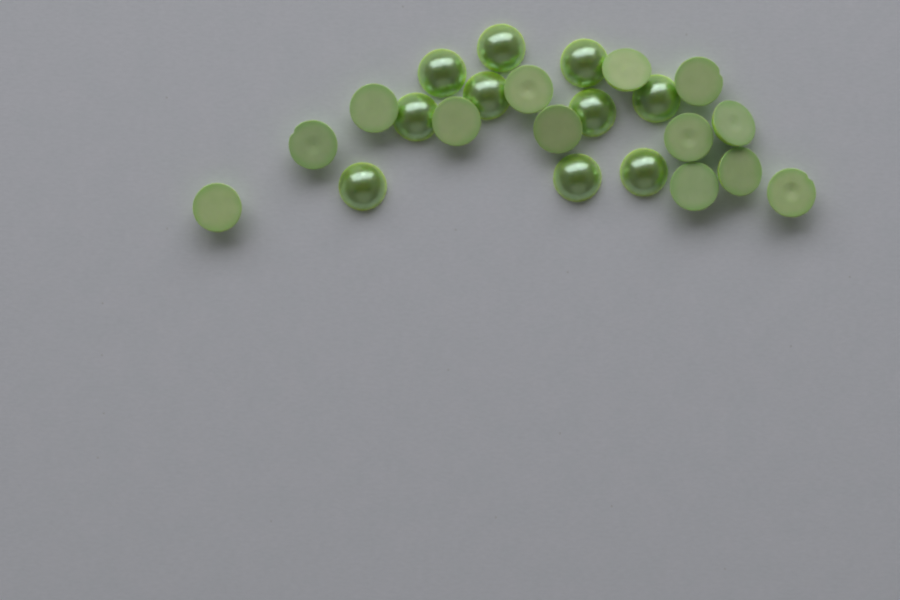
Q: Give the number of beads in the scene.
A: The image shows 23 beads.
